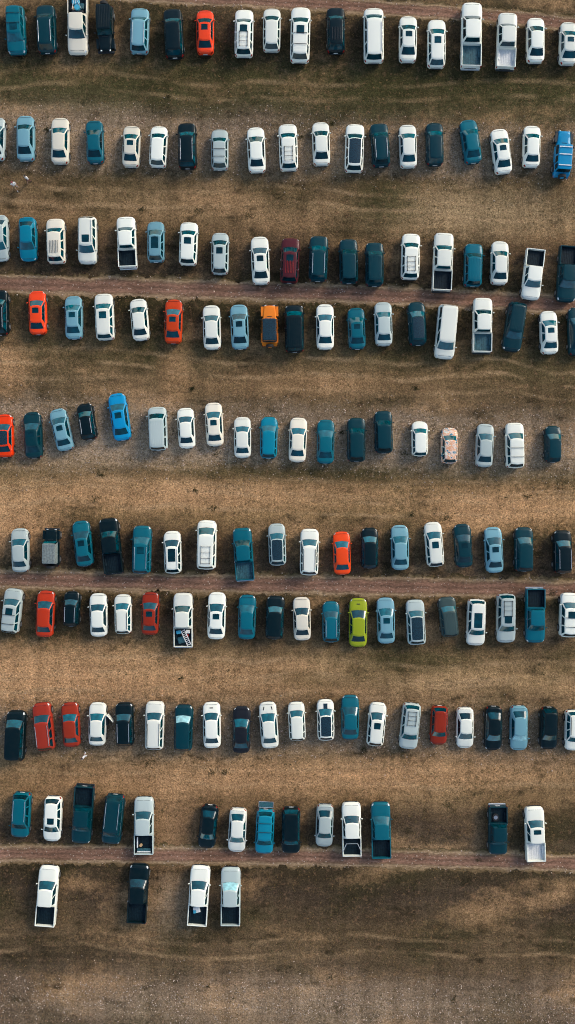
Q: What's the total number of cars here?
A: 149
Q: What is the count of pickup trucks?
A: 22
